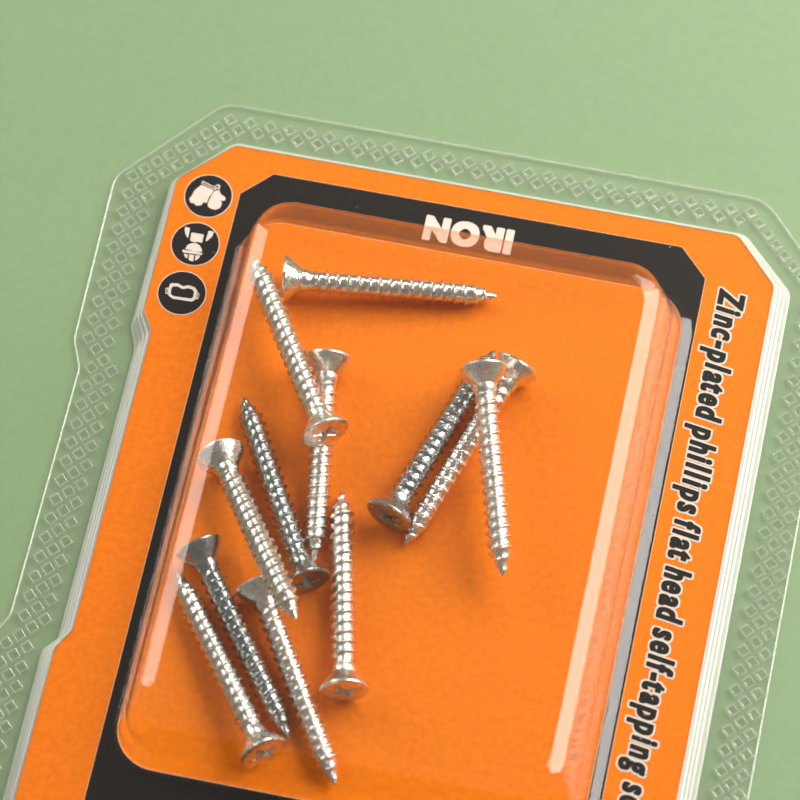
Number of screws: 12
